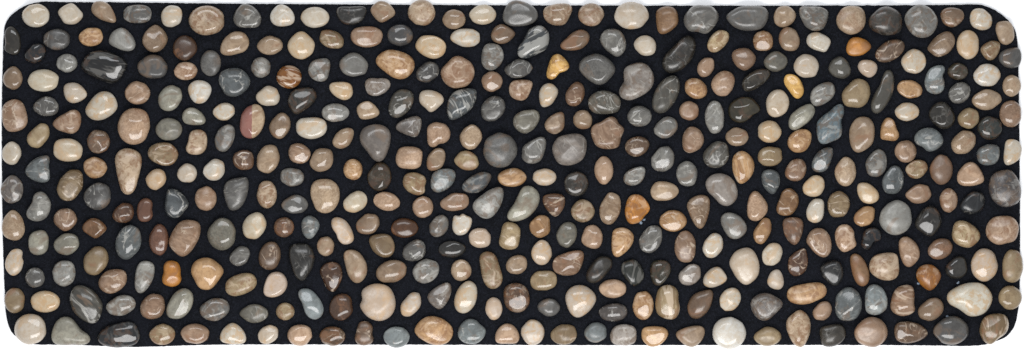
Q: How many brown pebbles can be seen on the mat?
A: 187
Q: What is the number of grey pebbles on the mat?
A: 113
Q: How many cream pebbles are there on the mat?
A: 68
